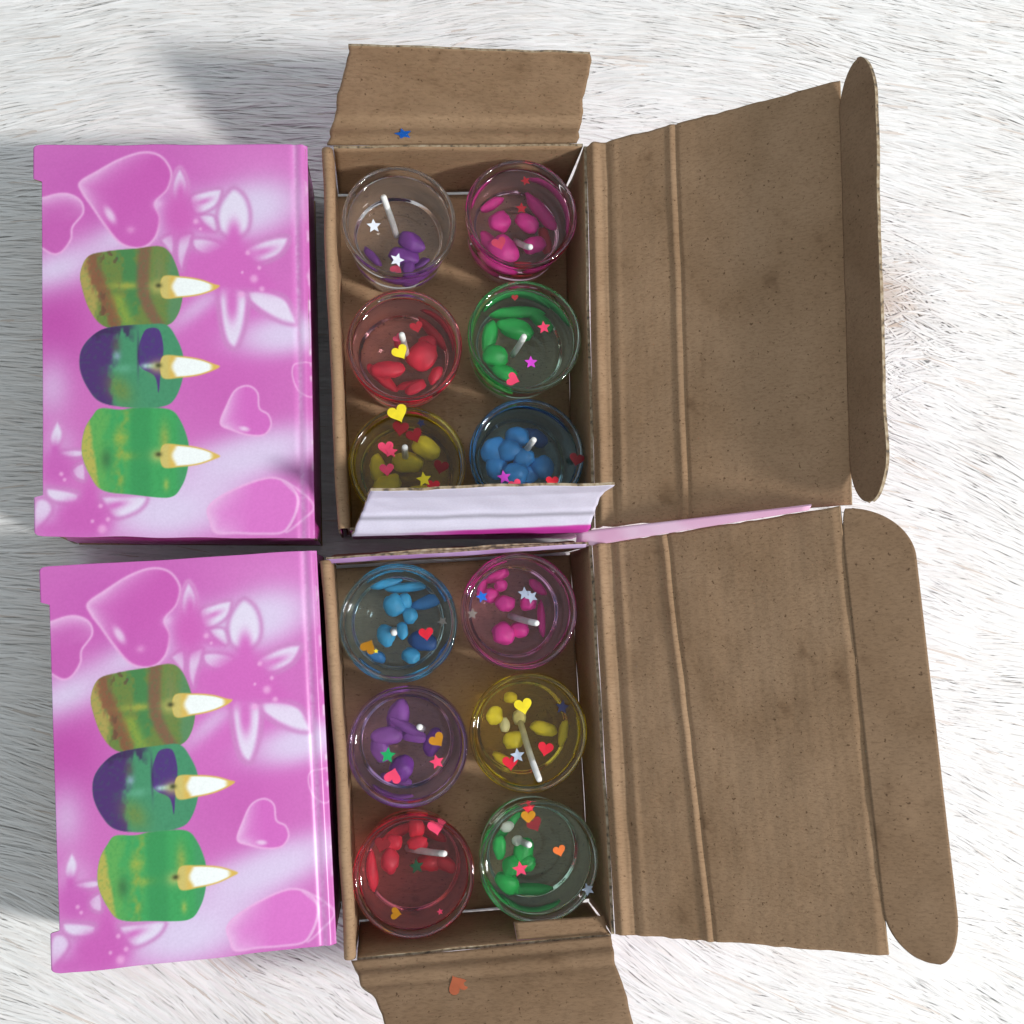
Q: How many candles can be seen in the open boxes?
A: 12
